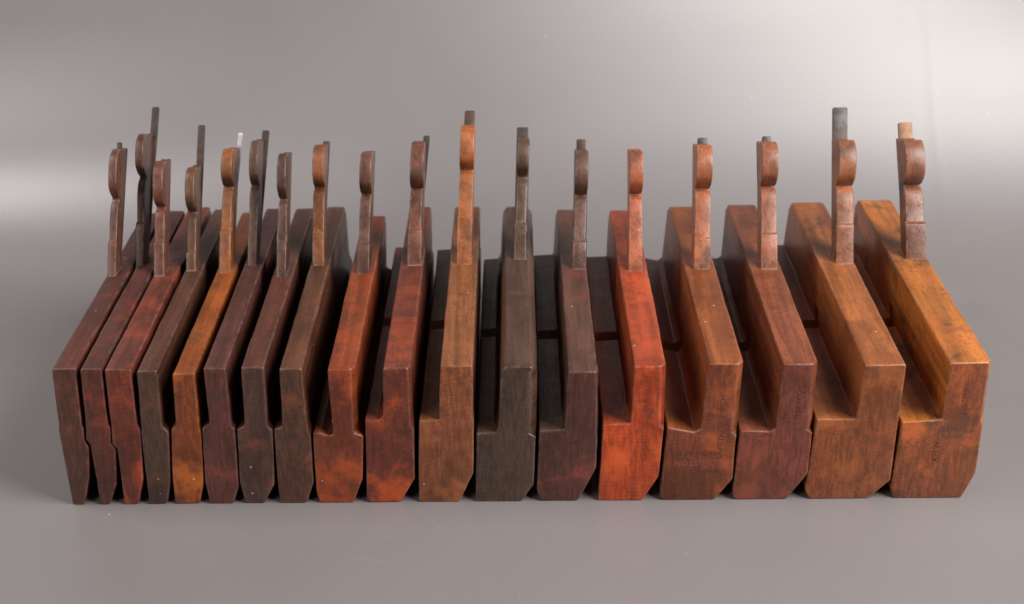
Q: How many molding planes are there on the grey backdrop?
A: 18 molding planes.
